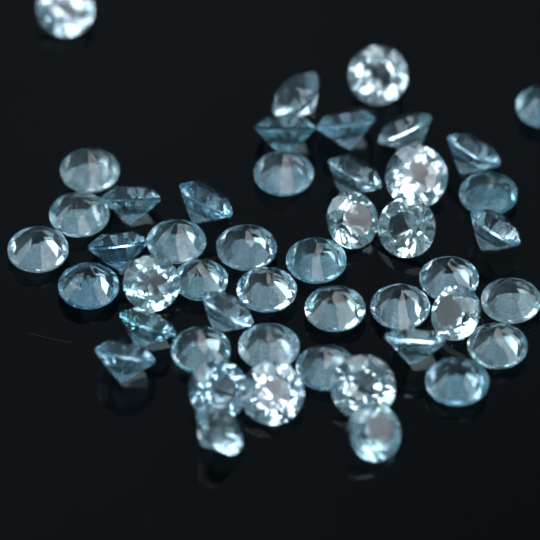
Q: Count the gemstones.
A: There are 47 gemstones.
